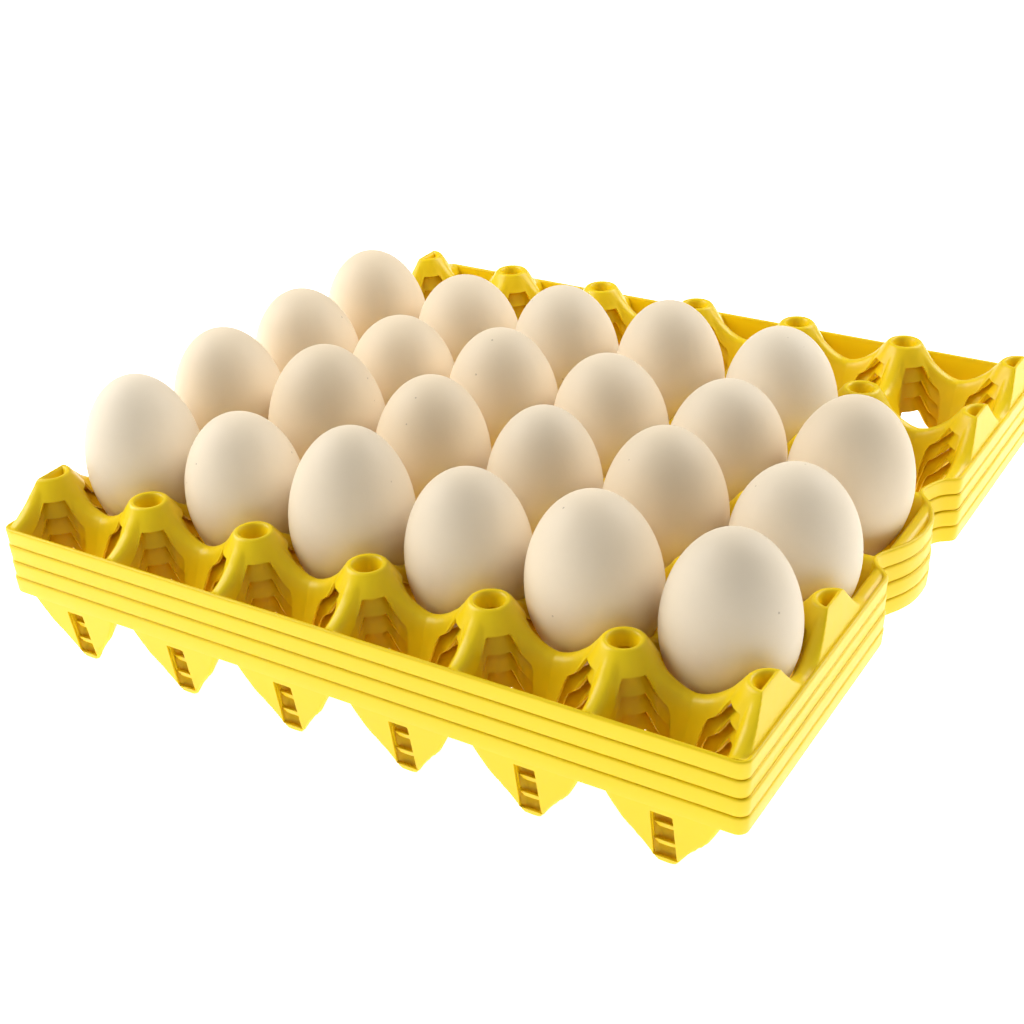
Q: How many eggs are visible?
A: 23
